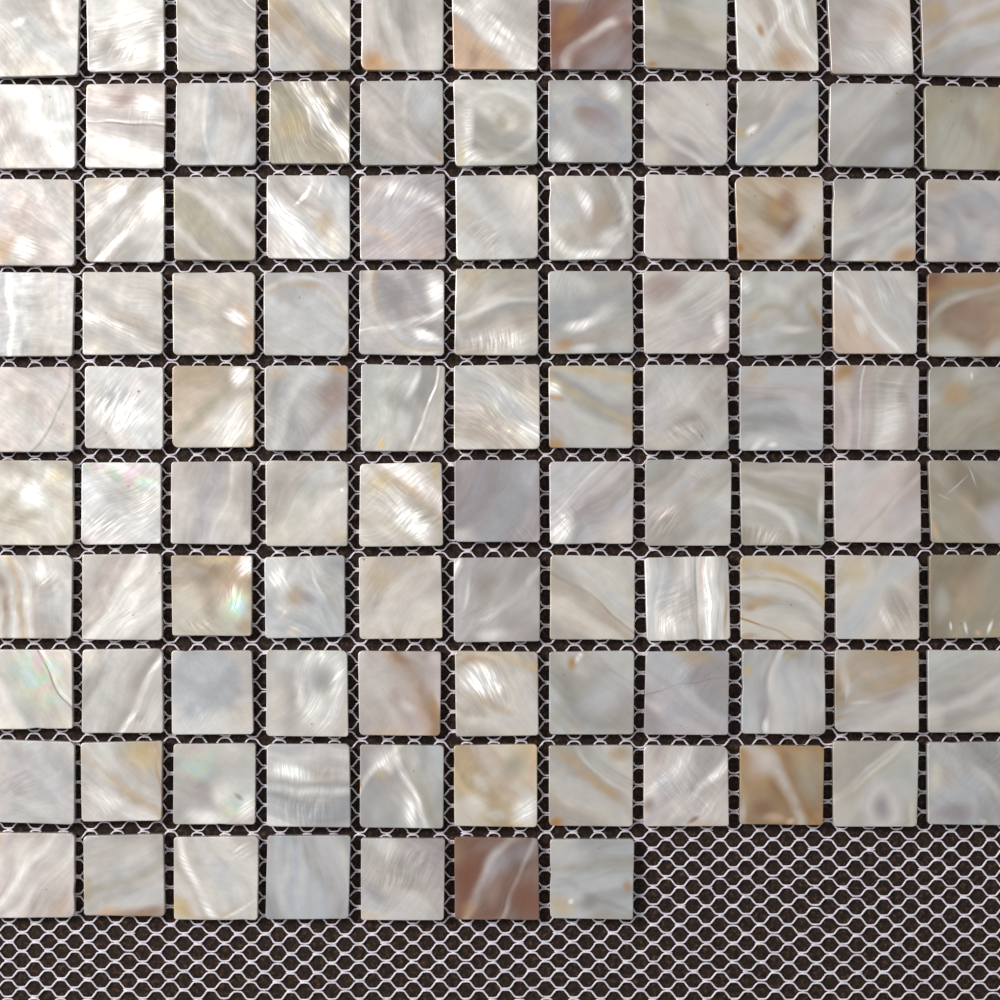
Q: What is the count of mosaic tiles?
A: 106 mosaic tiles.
